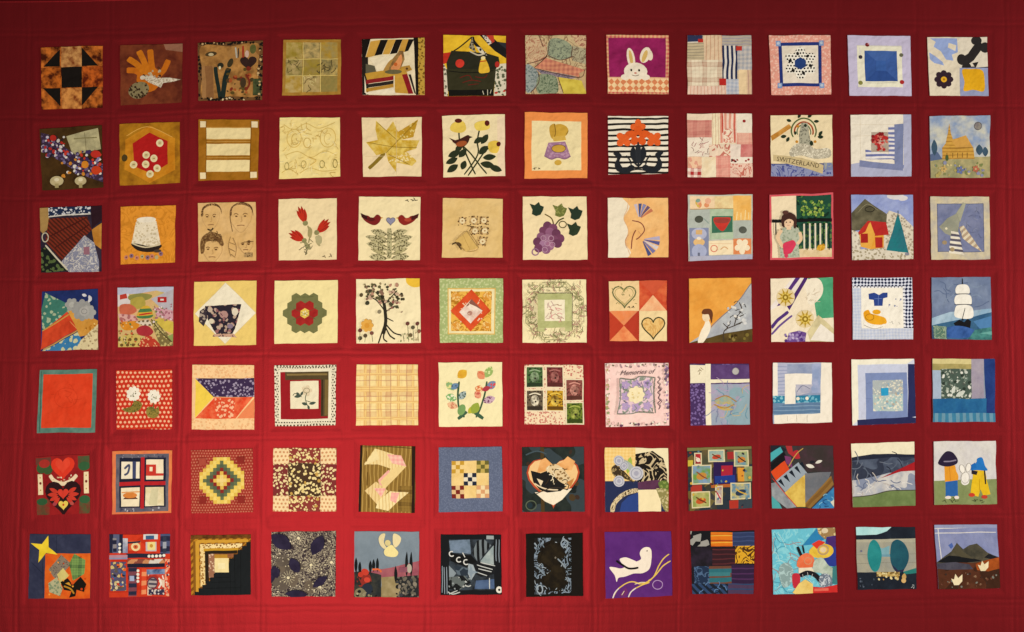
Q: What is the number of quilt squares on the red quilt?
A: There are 84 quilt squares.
